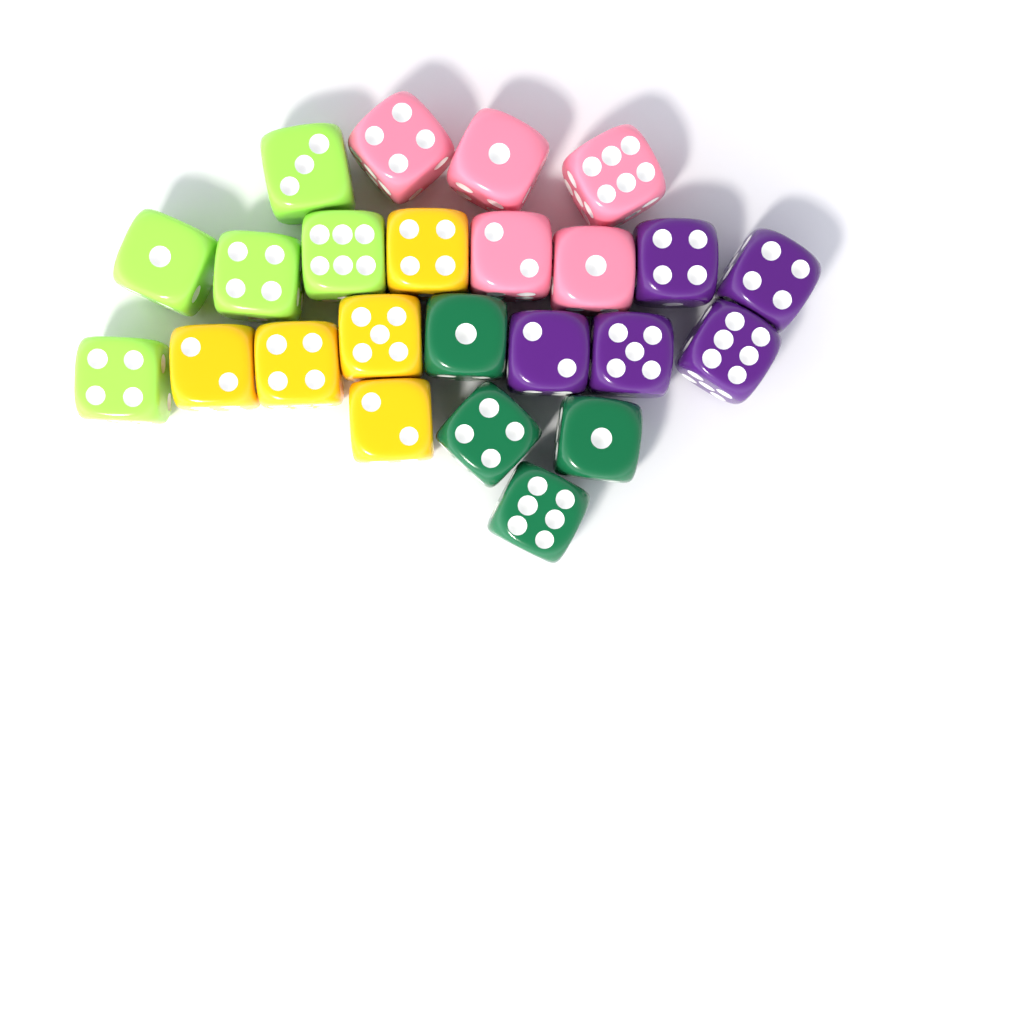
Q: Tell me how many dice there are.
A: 24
